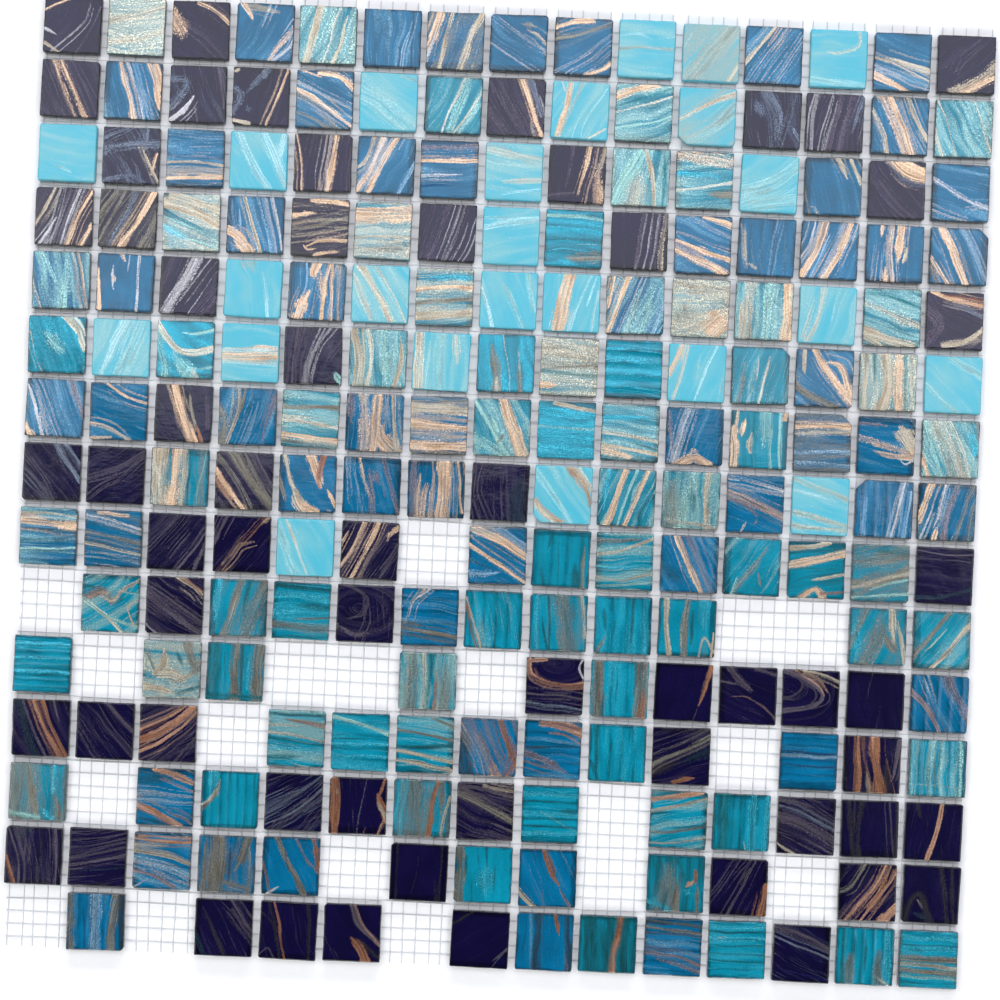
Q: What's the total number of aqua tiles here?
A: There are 24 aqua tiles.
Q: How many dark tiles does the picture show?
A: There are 59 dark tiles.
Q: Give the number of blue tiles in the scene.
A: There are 57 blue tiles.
